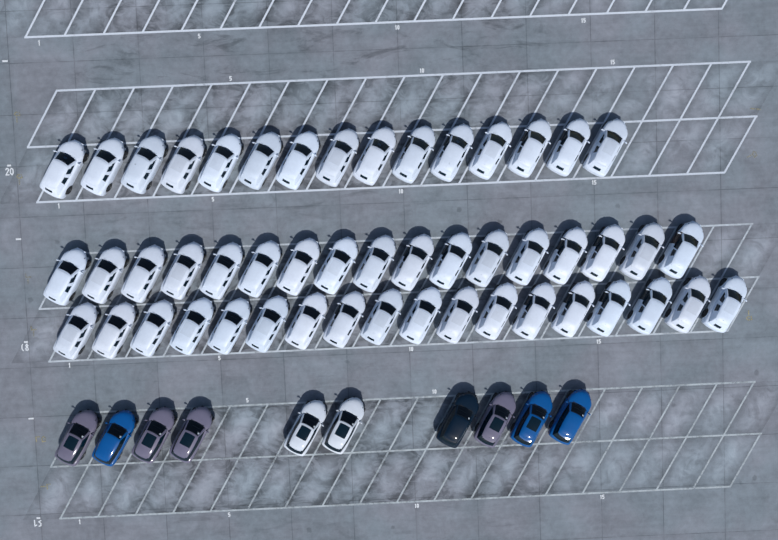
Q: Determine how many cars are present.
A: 60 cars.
